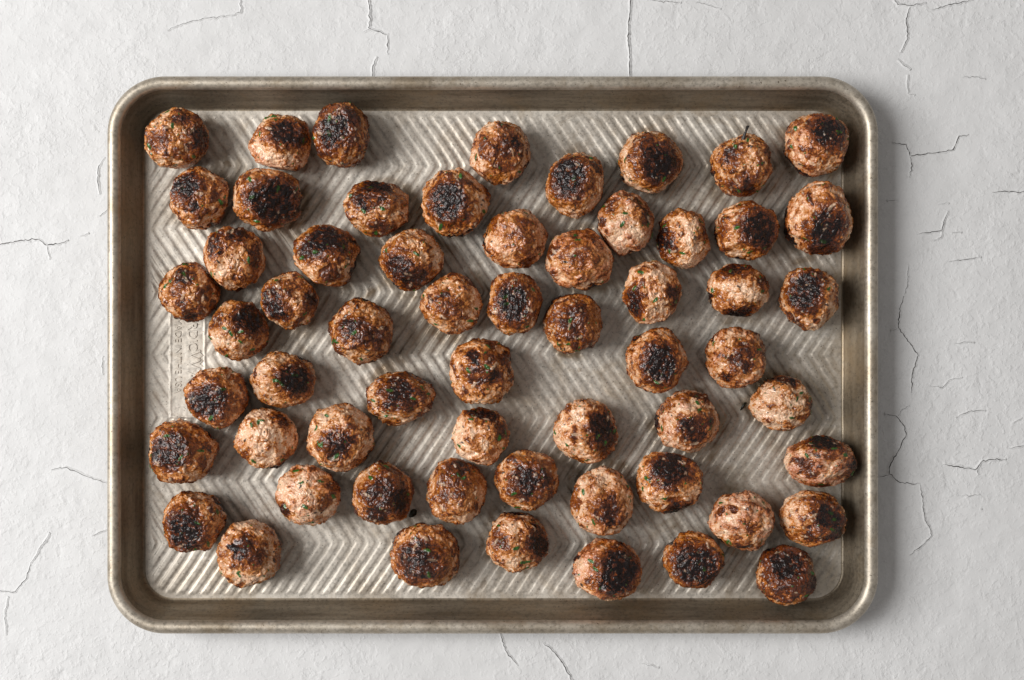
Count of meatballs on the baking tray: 60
